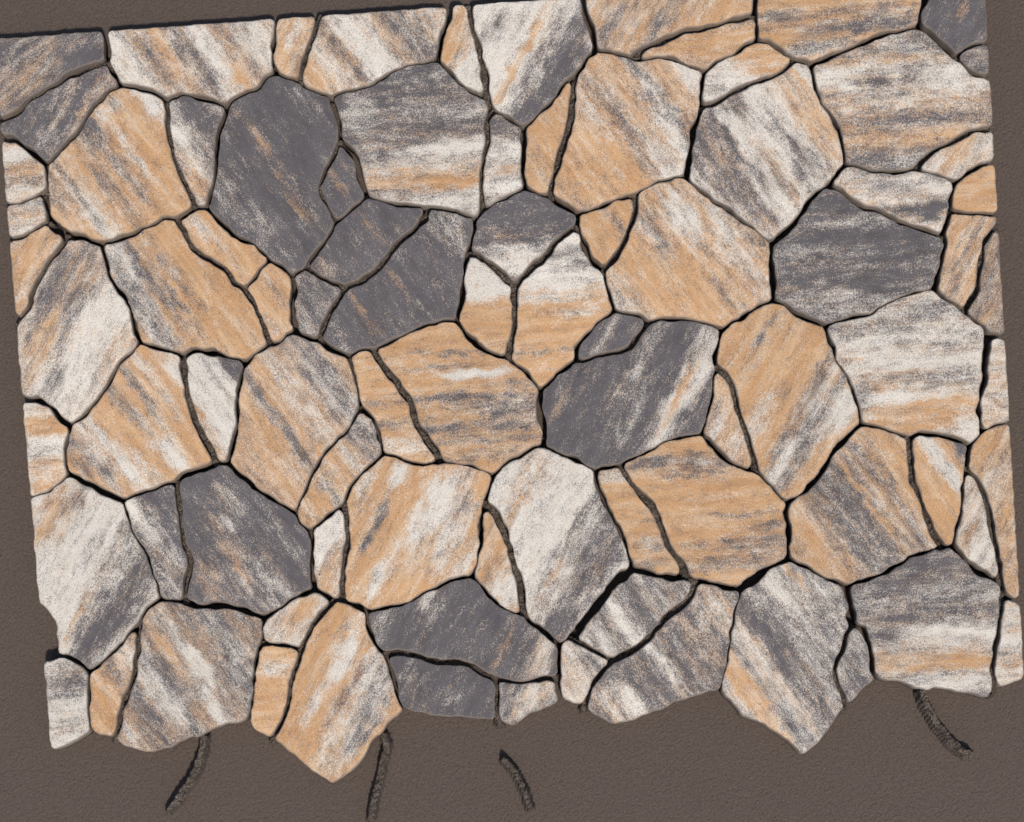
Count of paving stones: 86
